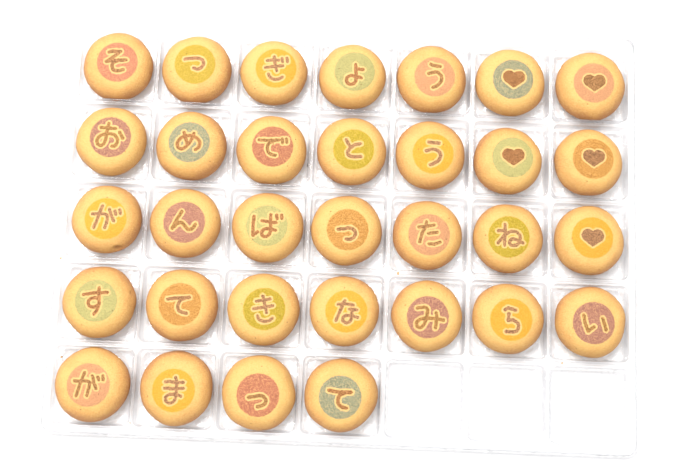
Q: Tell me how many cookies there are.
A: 32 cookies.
